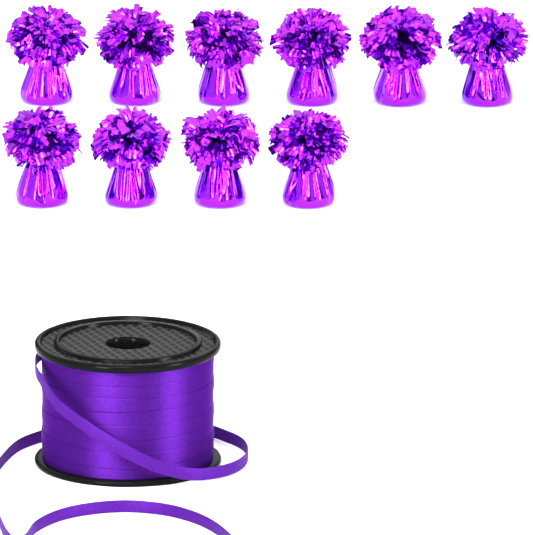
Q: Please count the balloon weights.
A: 10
